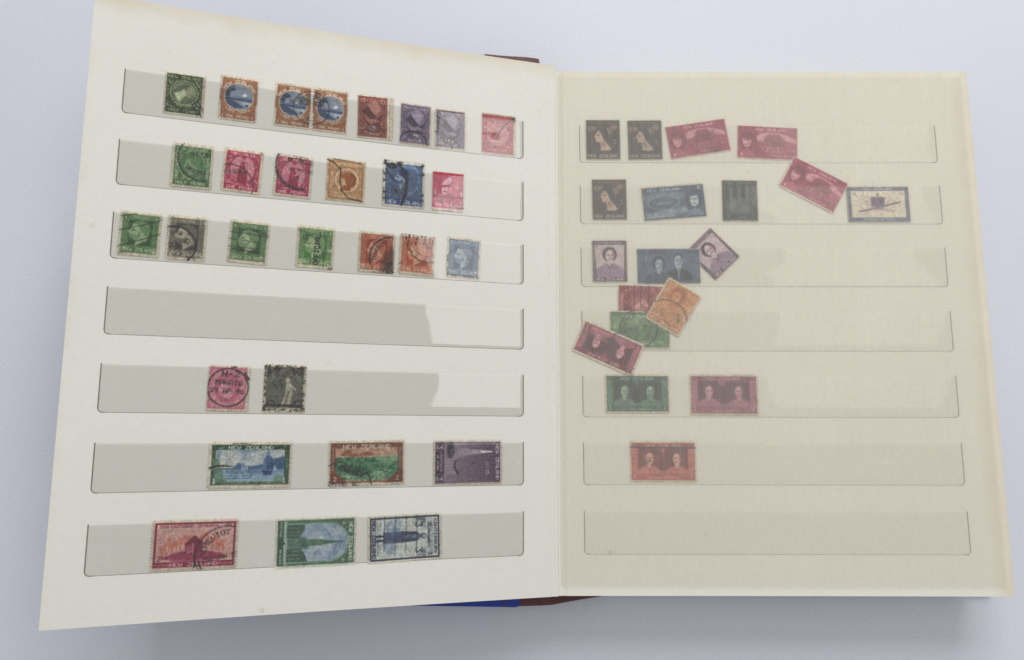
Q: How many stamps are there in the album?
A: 48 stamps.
